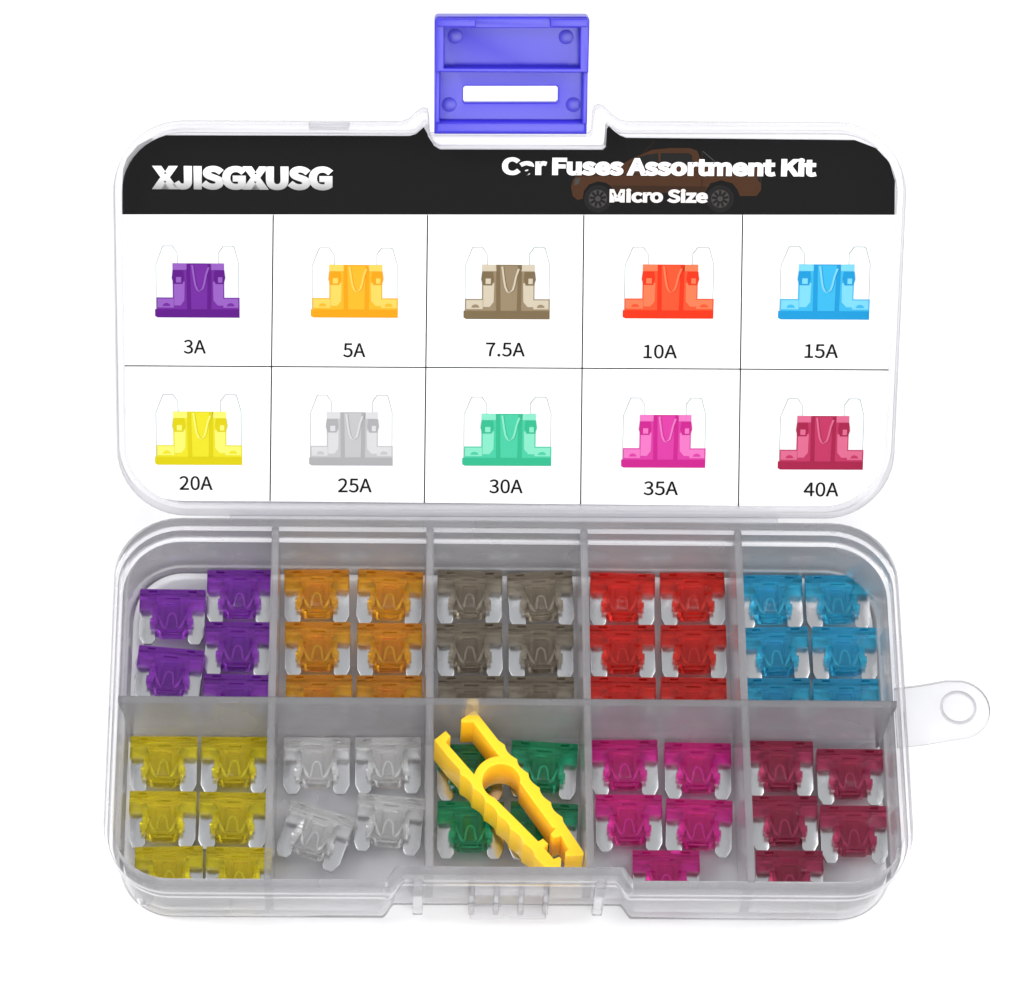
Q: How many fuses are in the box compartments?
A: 53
